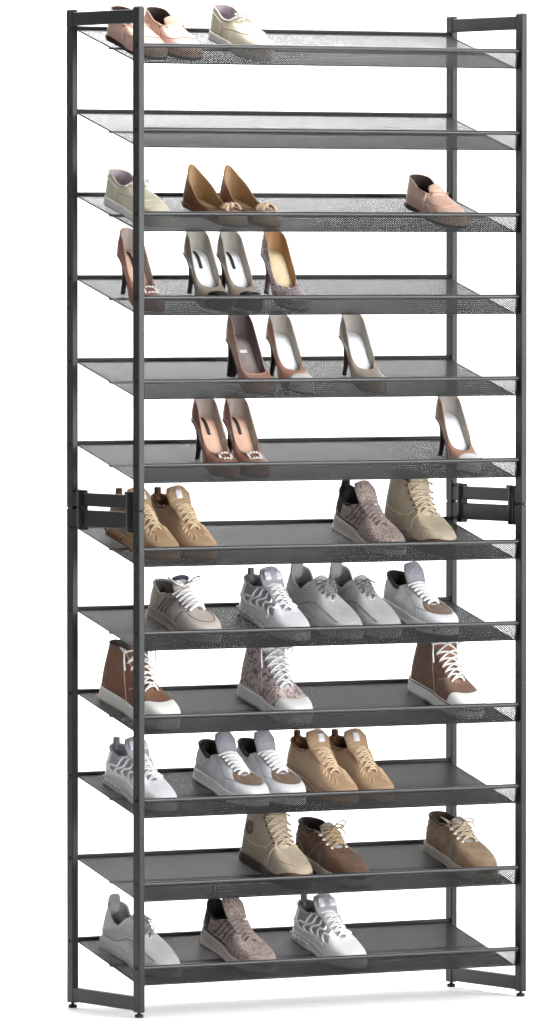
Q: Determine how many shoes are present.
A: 40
